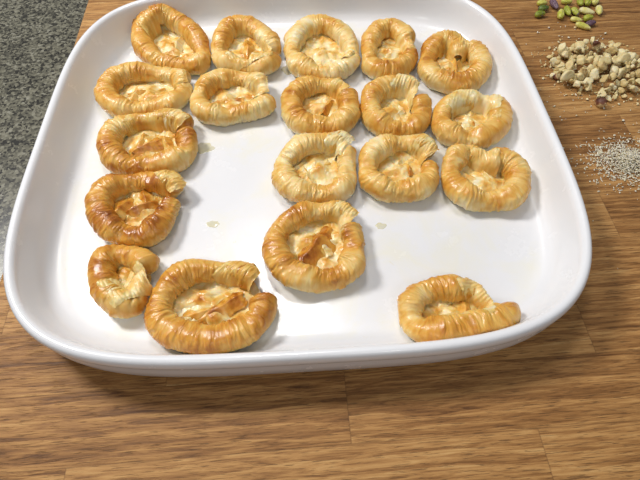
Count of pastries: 19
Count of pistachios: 17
